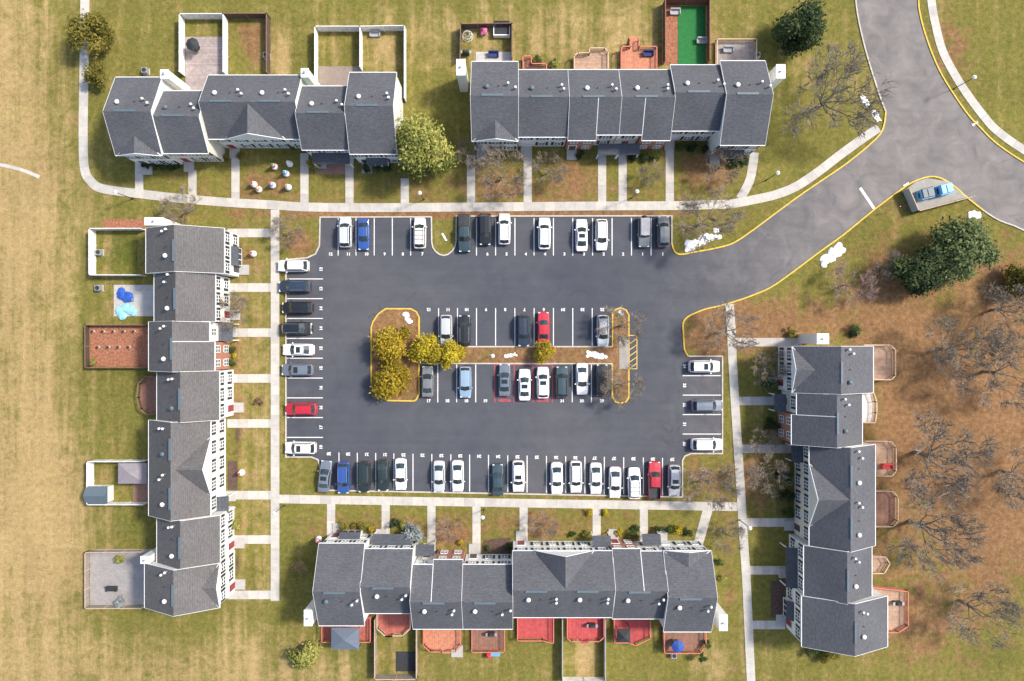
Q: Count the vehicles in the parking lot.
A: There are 51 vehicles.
